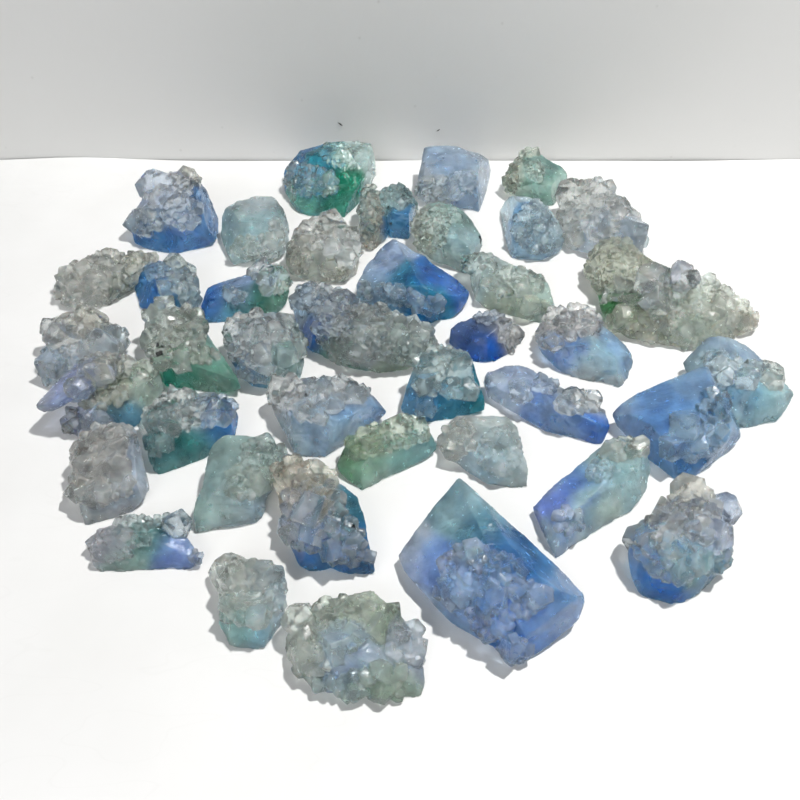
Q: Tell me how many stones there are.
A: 40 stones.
